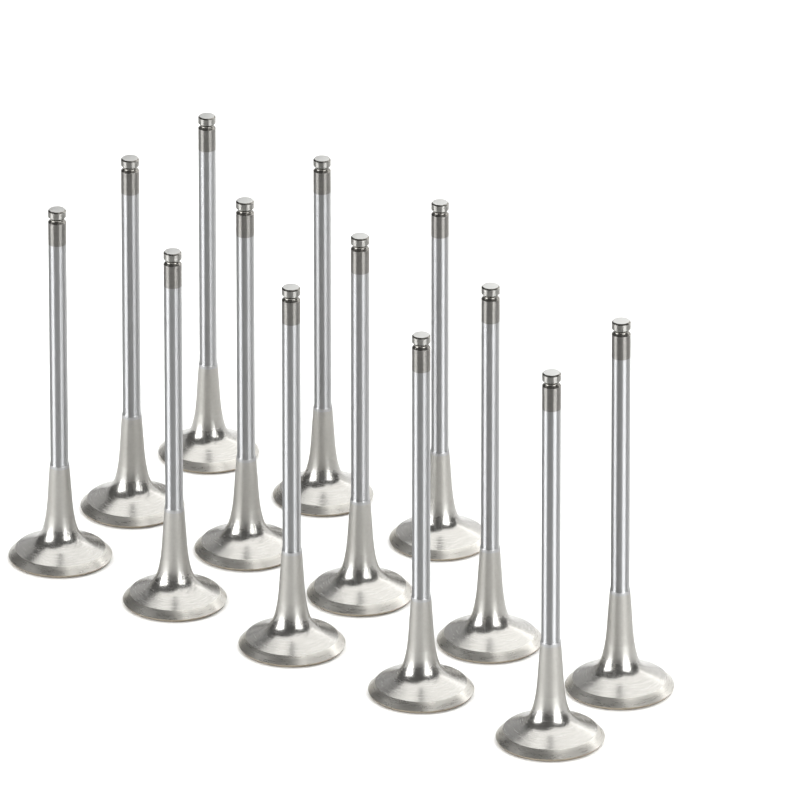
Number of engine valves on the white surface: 13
